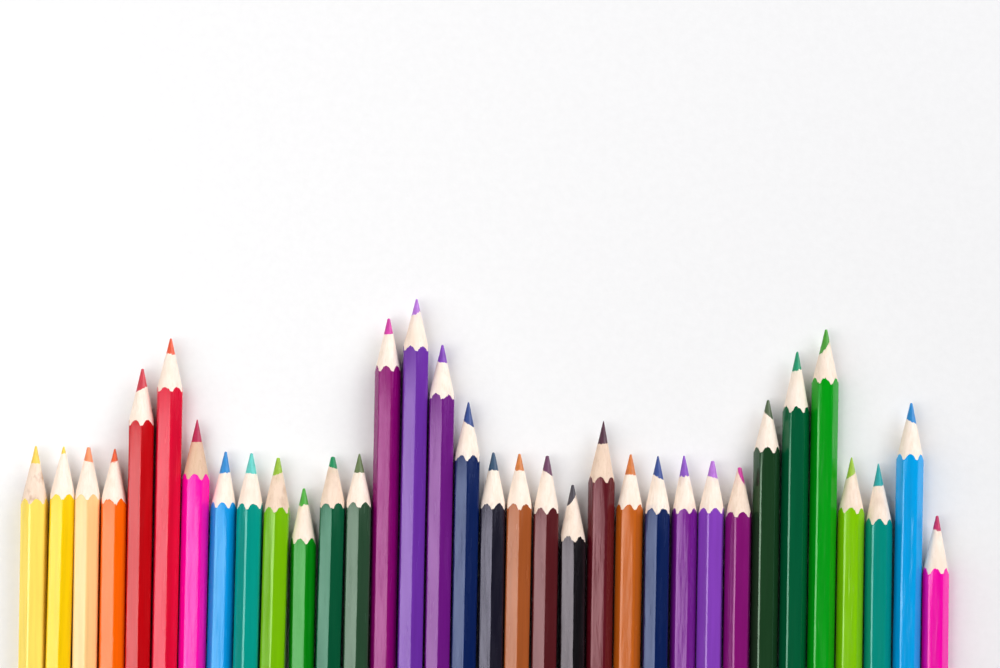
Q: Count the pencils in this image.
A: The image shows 34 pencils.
